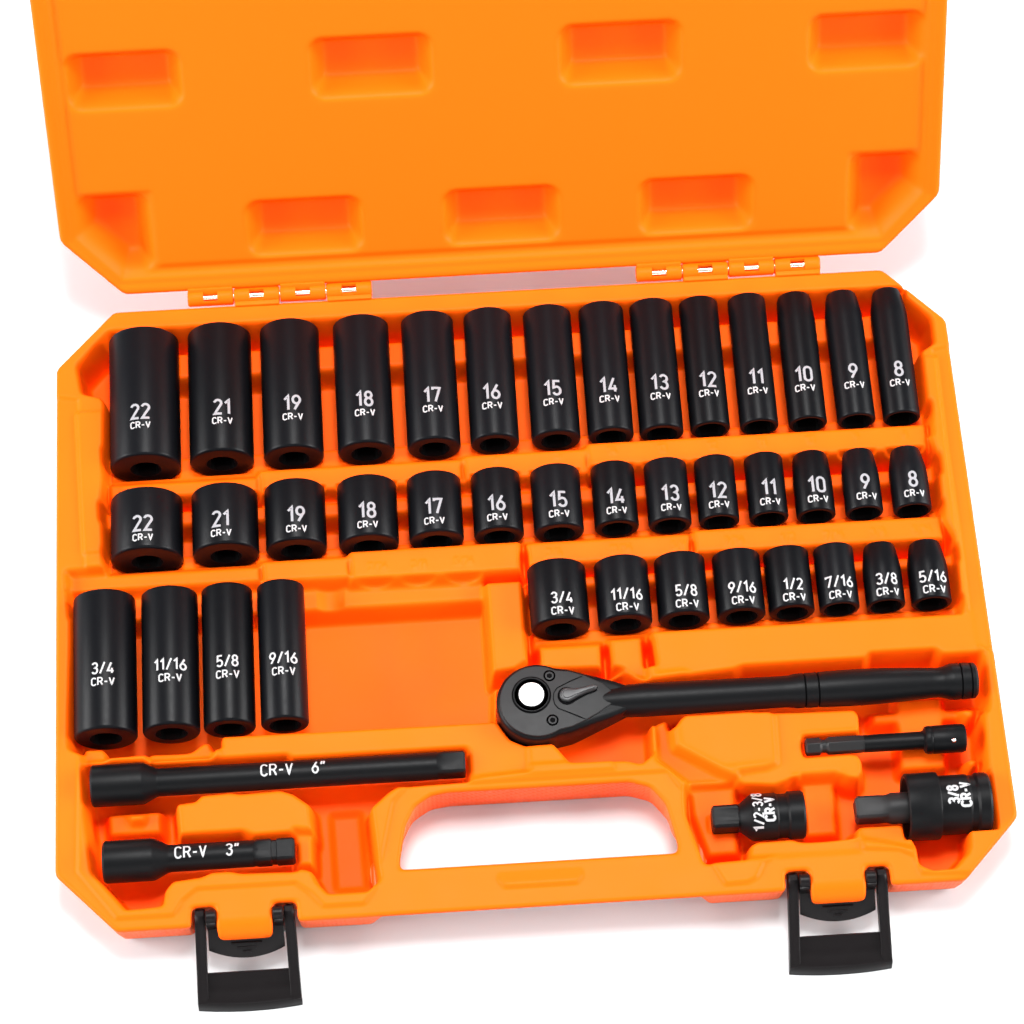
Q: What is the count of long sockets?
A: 18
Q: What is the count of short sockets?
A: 22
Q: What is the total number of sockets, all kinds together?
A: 40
